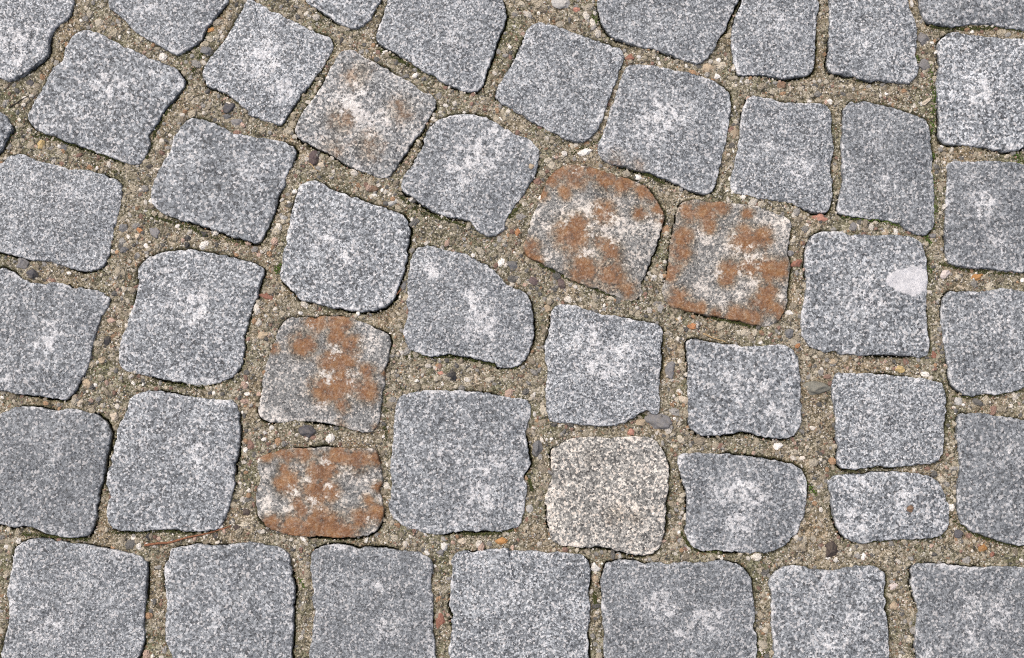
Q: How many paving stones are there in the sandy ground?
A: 48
